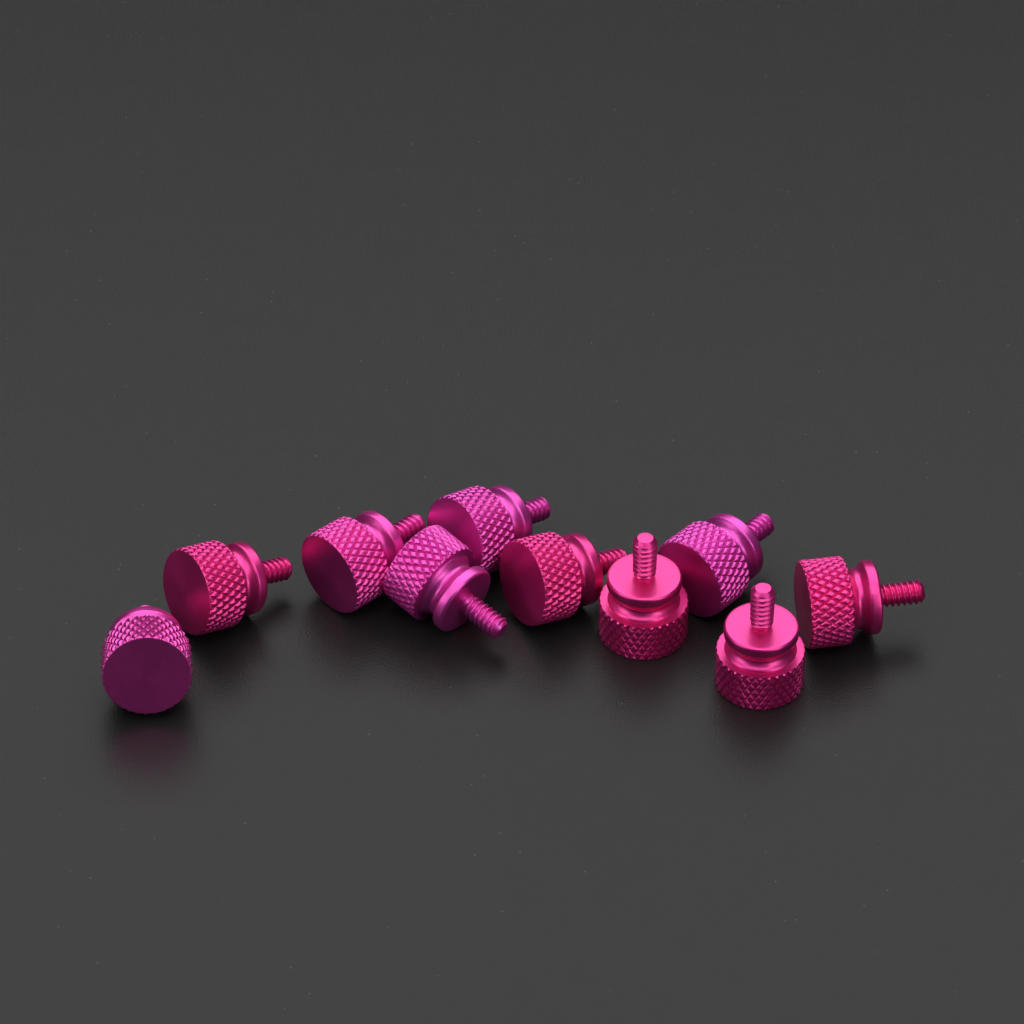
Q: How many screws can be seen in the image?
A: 10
